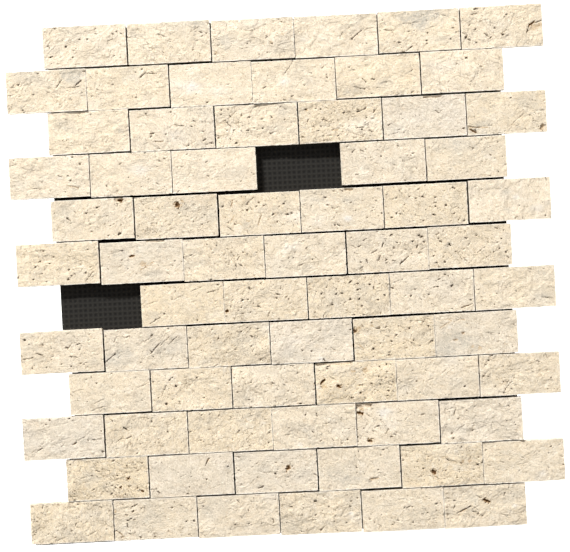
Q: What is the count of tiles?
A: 70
